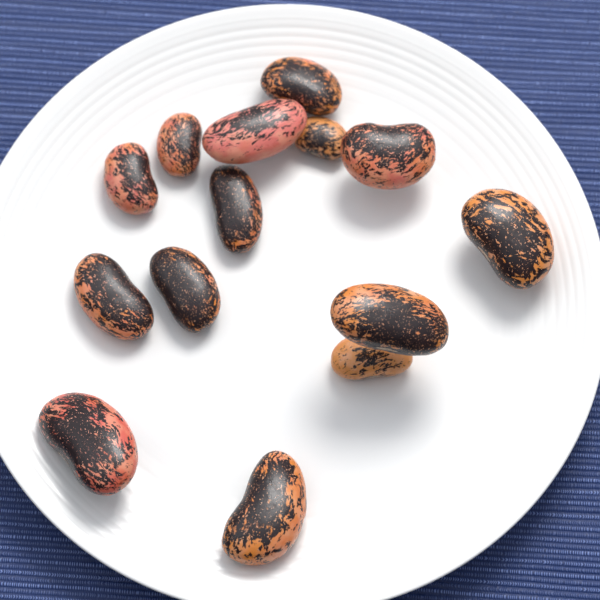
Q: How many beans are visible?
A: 14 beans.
